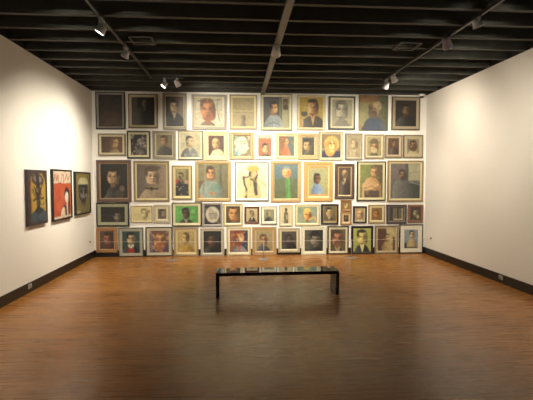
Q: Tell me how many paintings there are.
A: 67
